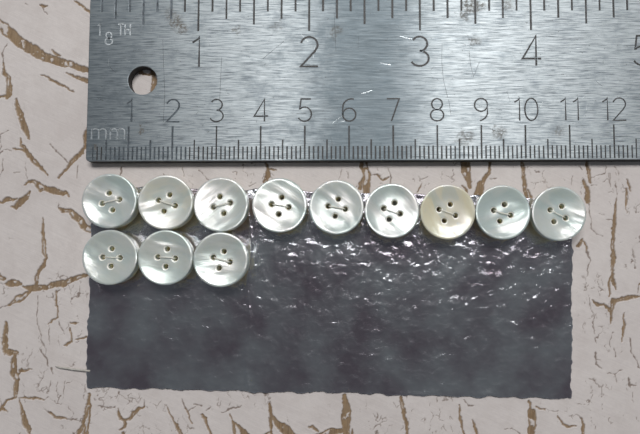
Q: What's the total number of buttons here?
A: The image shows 12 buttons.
